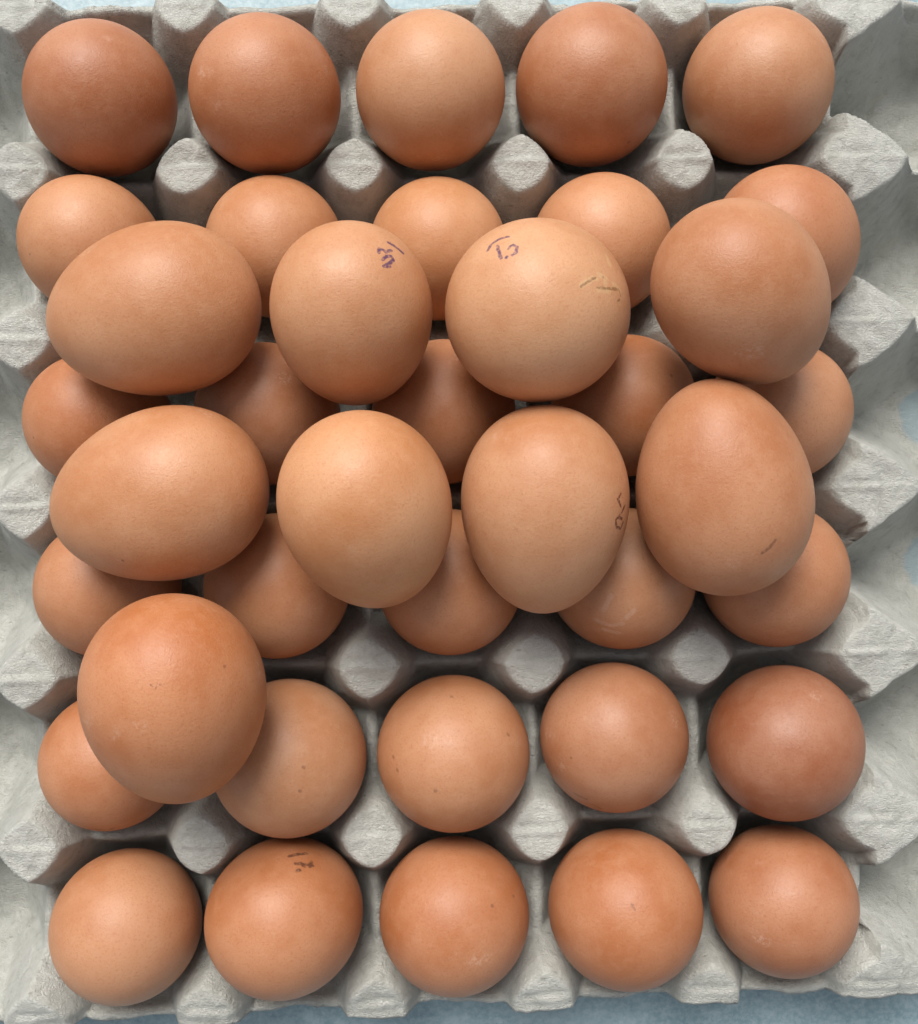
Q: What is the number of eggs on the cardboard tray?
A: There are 39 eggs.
